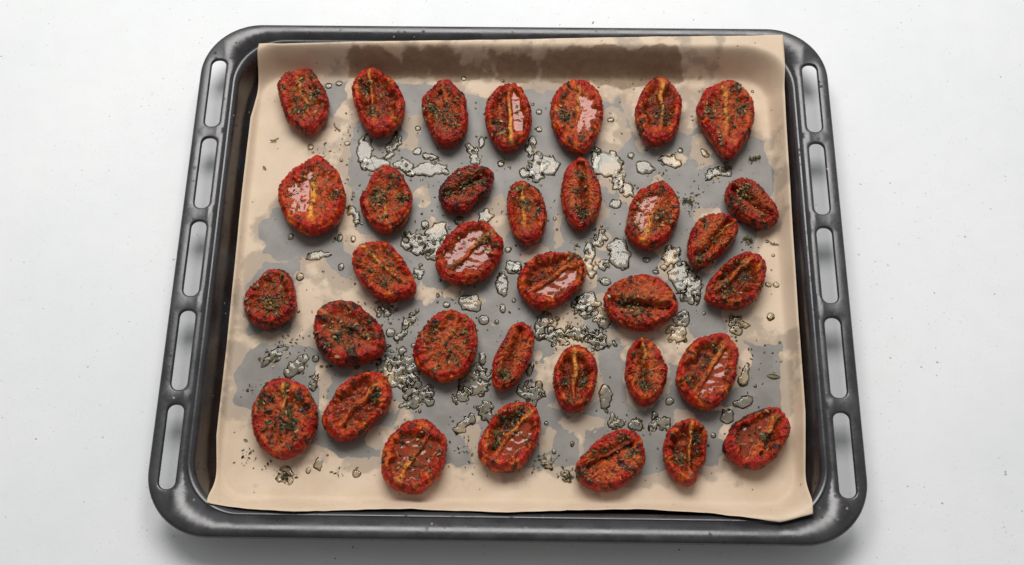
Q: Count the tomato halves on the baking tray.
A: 34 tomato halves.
